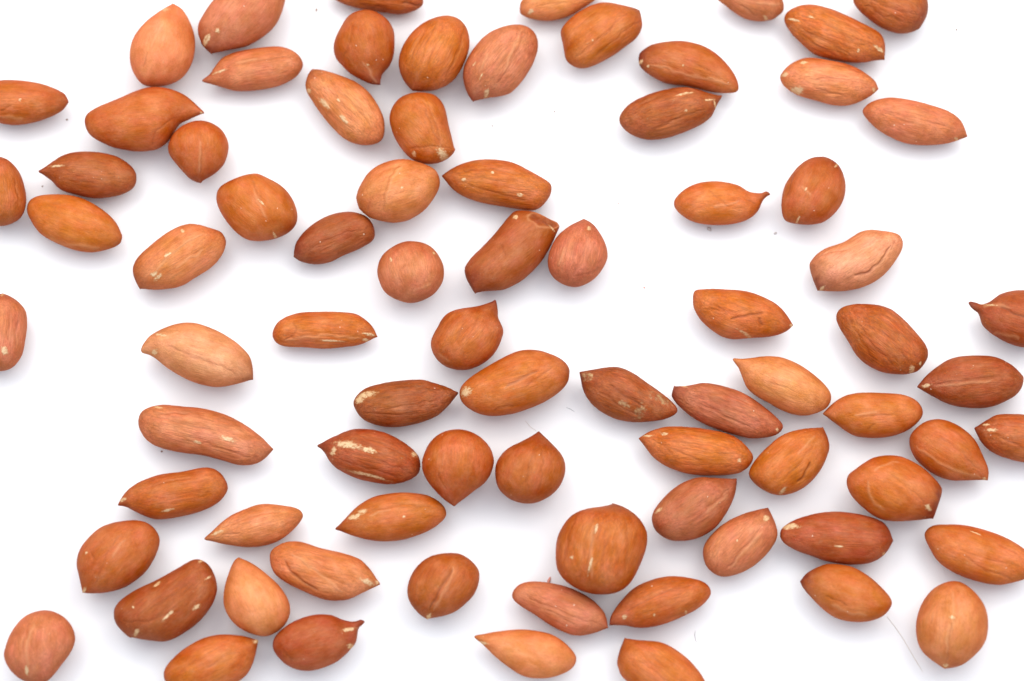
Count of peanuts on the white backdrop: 80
